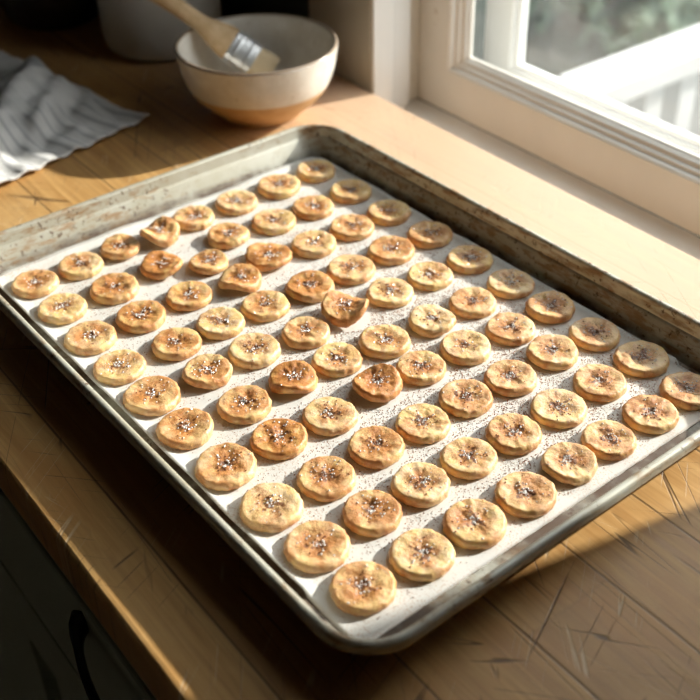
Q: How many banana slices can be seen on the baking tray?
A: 80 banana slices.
